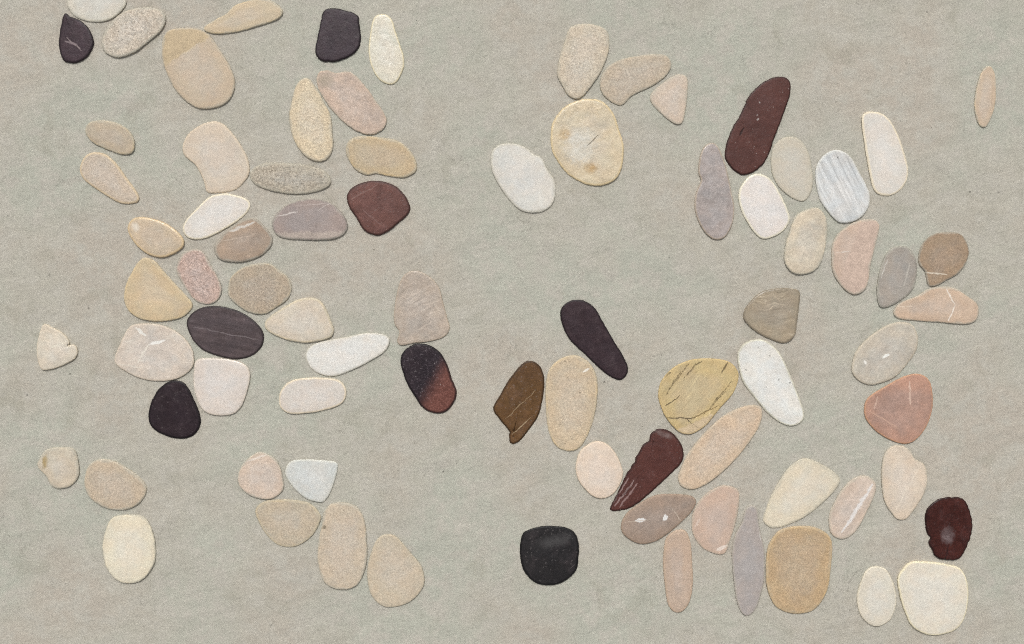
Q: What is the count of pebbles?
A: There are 80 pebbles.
